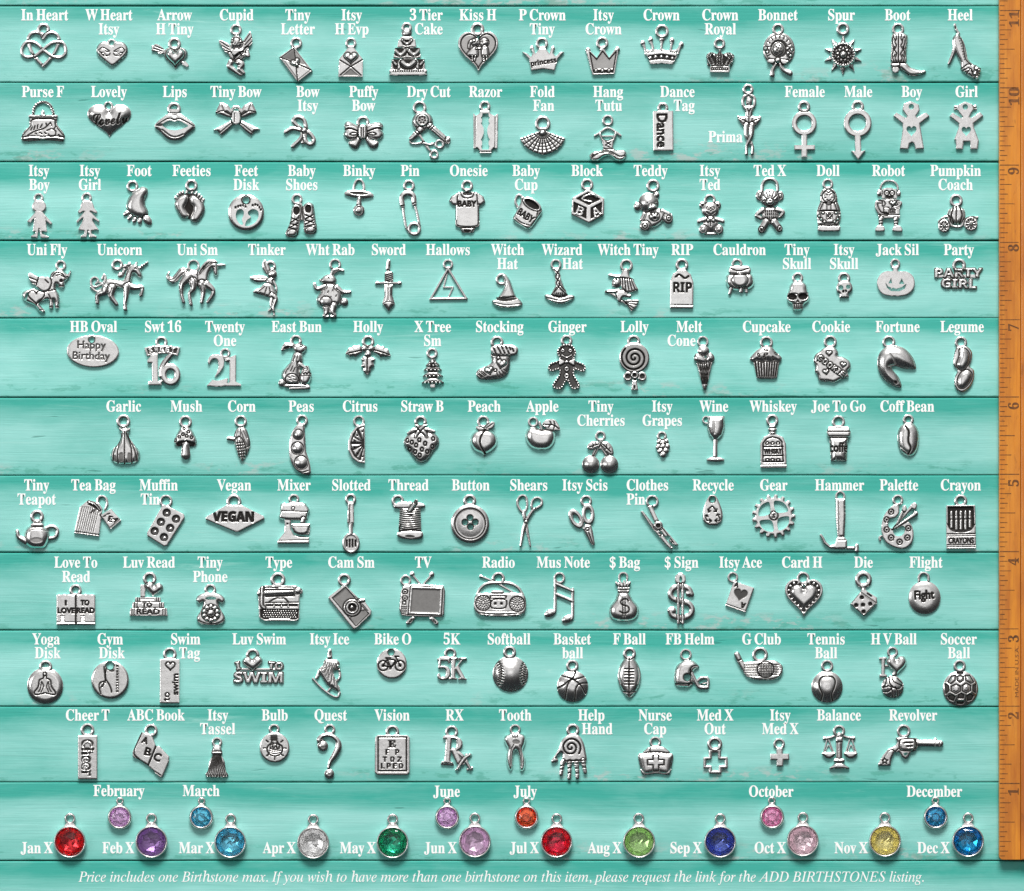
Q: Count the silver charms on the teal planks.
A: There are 152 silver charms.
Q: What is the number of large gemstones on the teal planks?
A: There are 12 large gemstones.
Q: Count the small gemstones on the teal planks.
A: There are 6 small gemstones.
